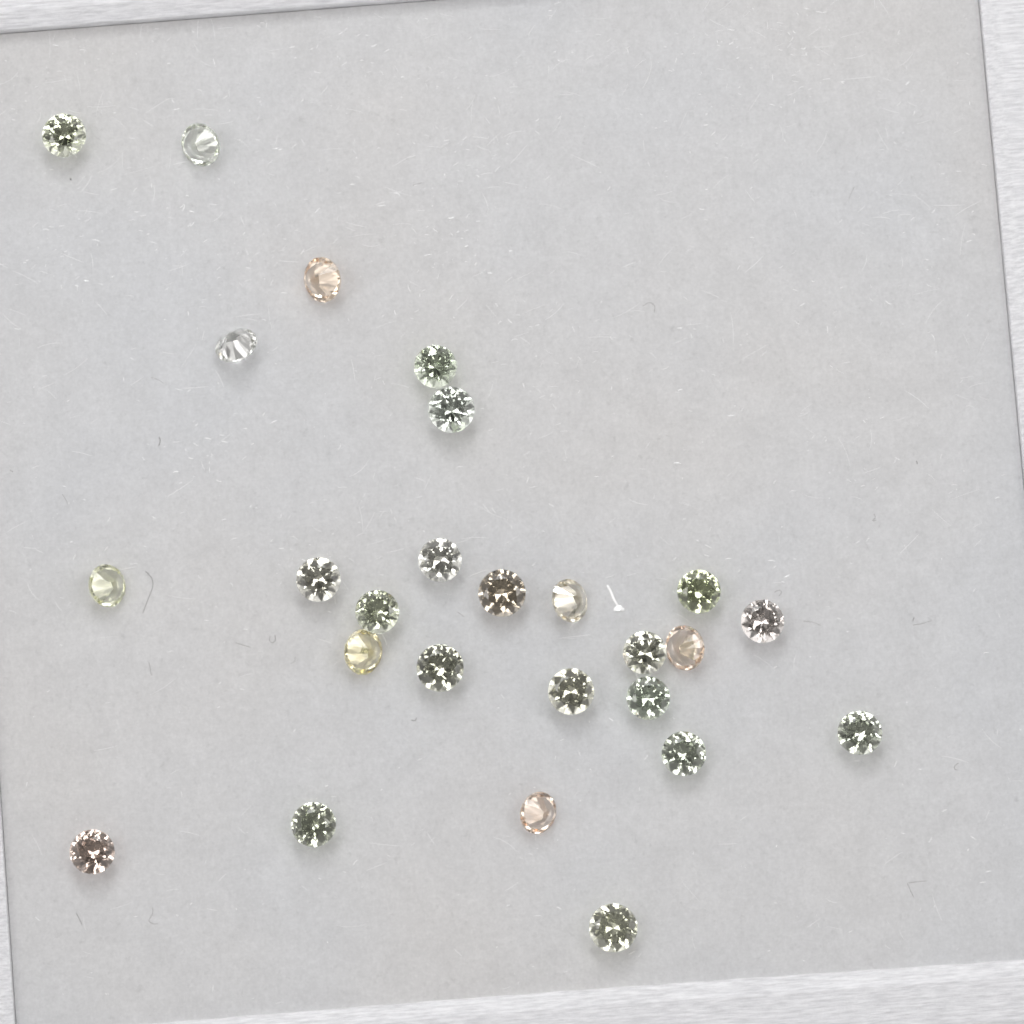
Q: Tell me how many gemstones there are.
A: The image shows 26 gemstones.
